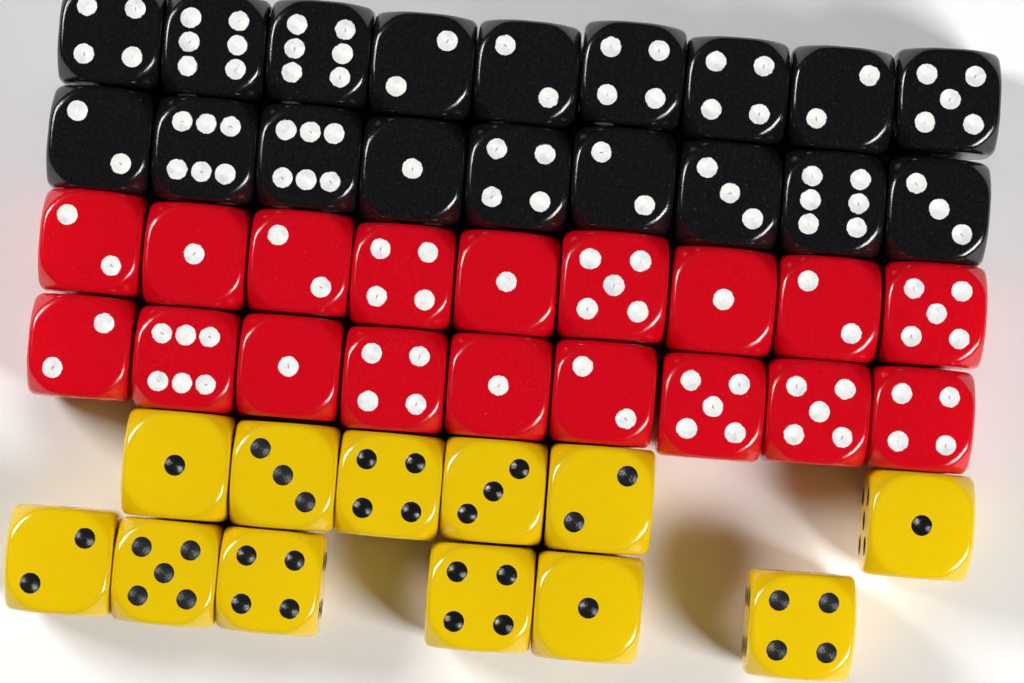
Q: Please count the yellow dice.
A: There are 12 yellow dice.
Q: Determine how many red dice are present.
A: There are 18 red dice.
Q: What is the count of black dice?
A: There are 18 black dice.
